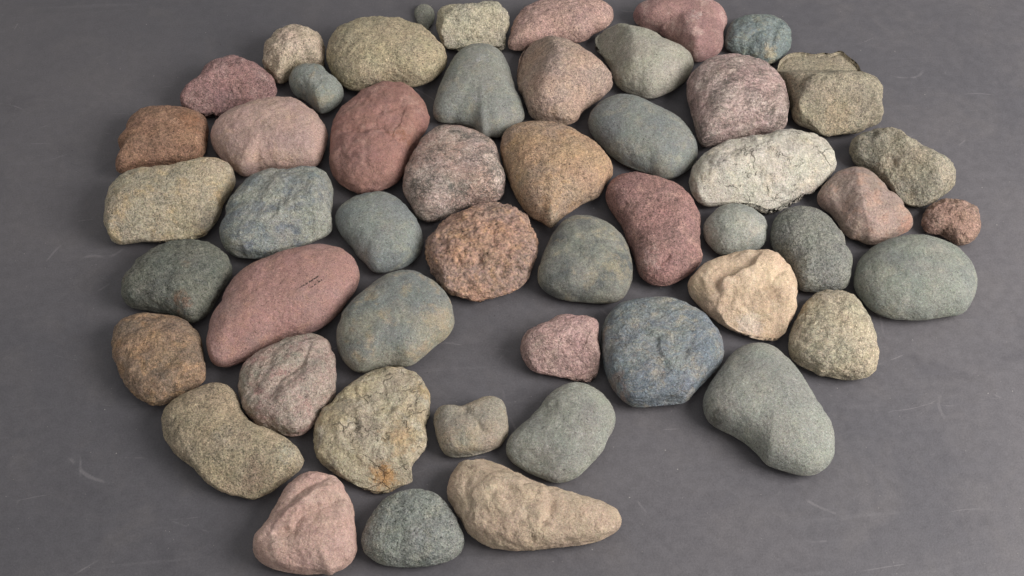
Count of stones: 50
